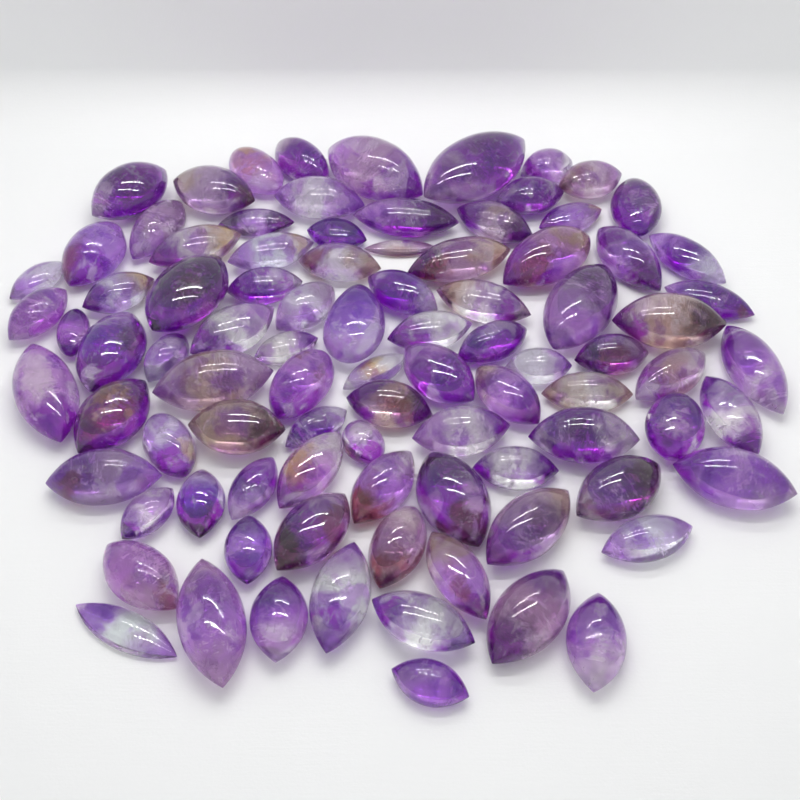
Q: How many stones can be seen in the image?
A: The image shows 91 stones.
